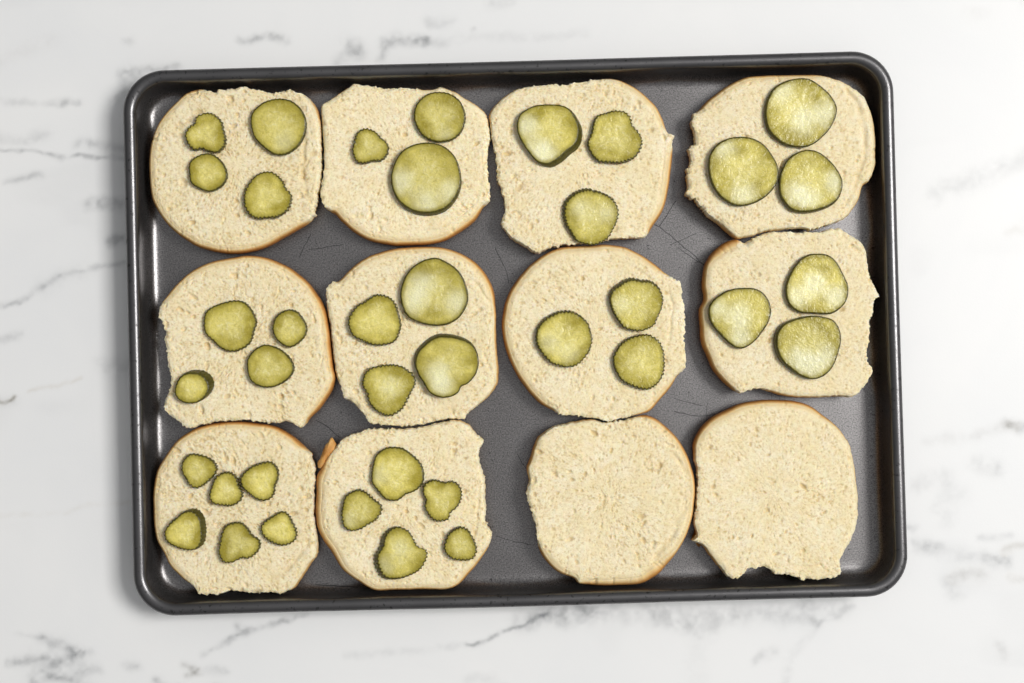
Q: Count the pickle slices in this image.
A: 38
